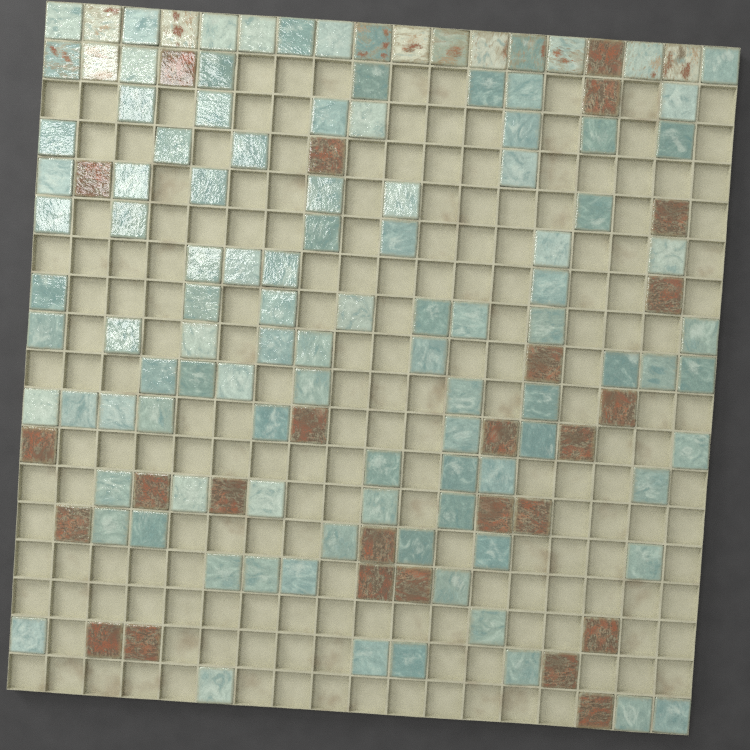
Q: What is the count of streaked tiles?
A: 12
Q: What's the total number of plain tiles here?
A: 98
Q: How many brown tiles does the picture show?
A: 26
